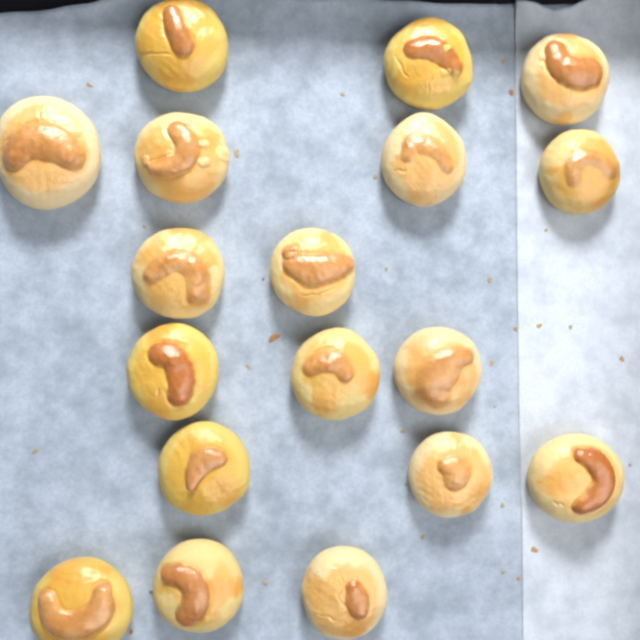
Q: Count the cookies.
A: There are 18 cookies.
